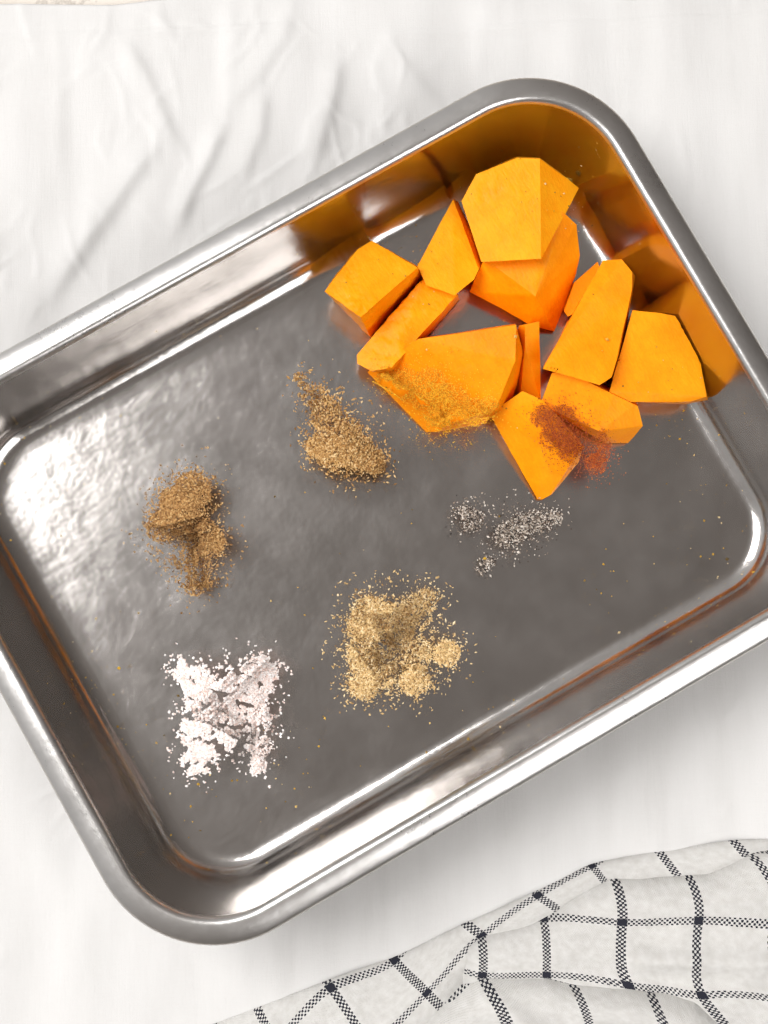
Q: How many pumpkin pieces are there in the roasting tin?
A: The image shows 12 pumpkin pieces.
